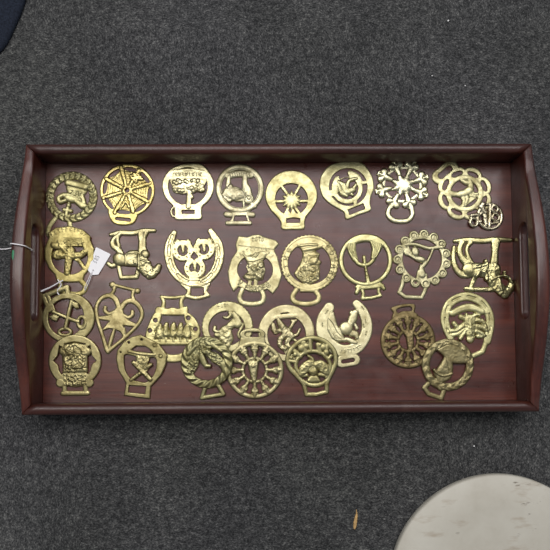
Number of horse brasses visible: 31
